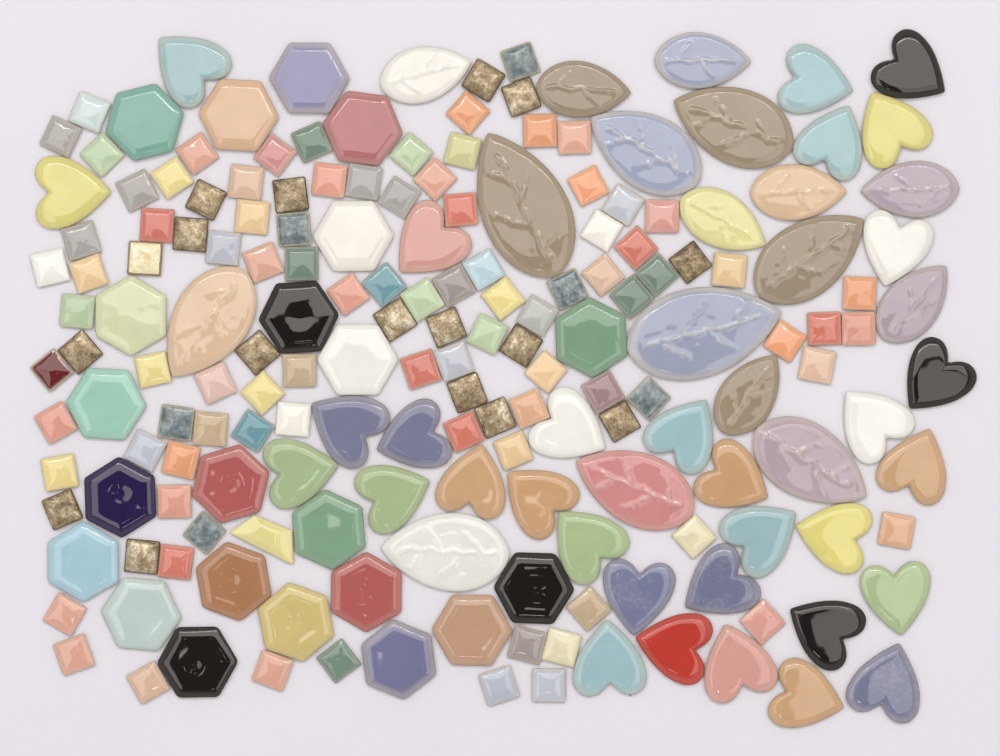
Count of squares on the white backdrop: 107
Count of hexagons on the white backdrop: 22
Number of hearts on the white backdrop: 32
